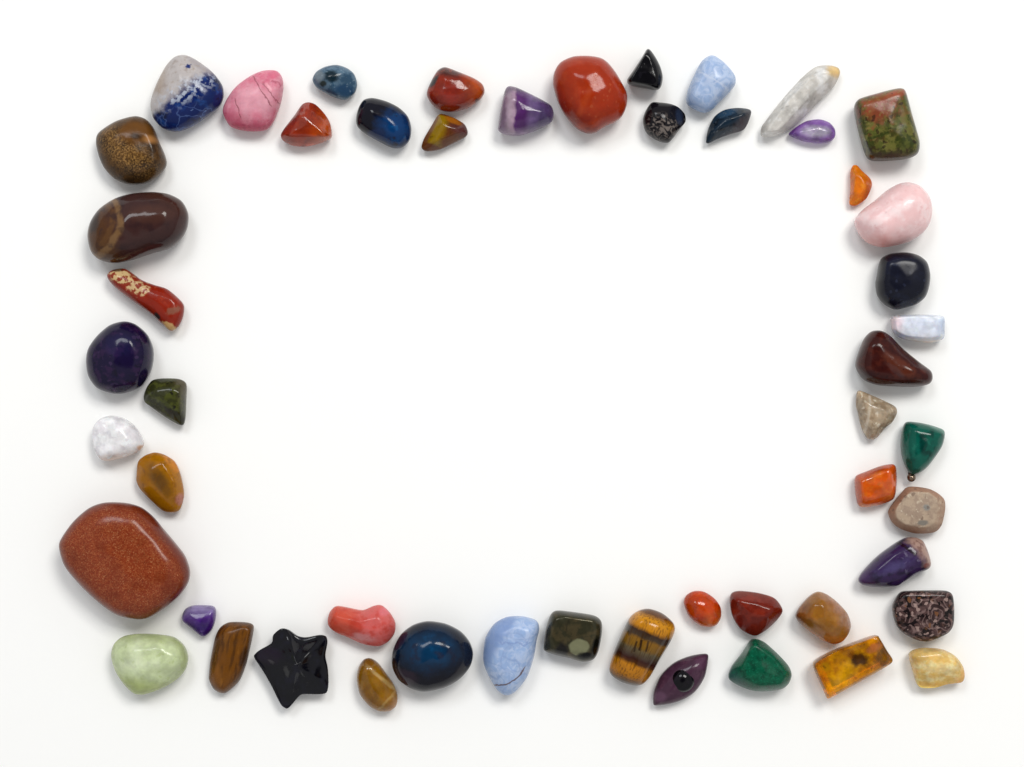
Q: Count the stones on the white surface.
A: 52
